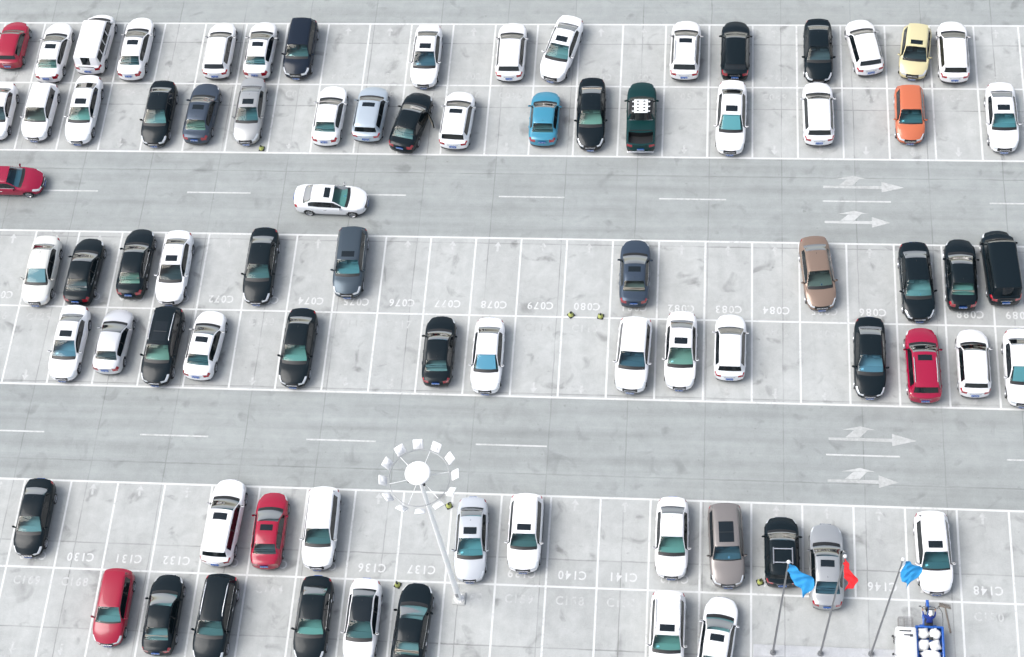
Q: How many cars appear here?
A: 79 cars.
